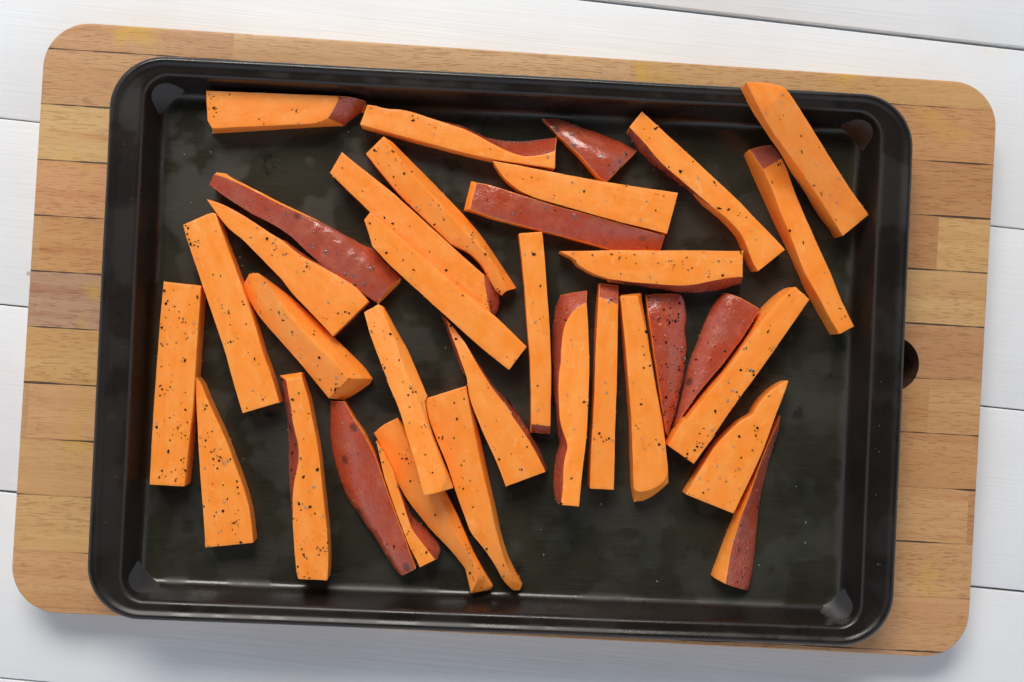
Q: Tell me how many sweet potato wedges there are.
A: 34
